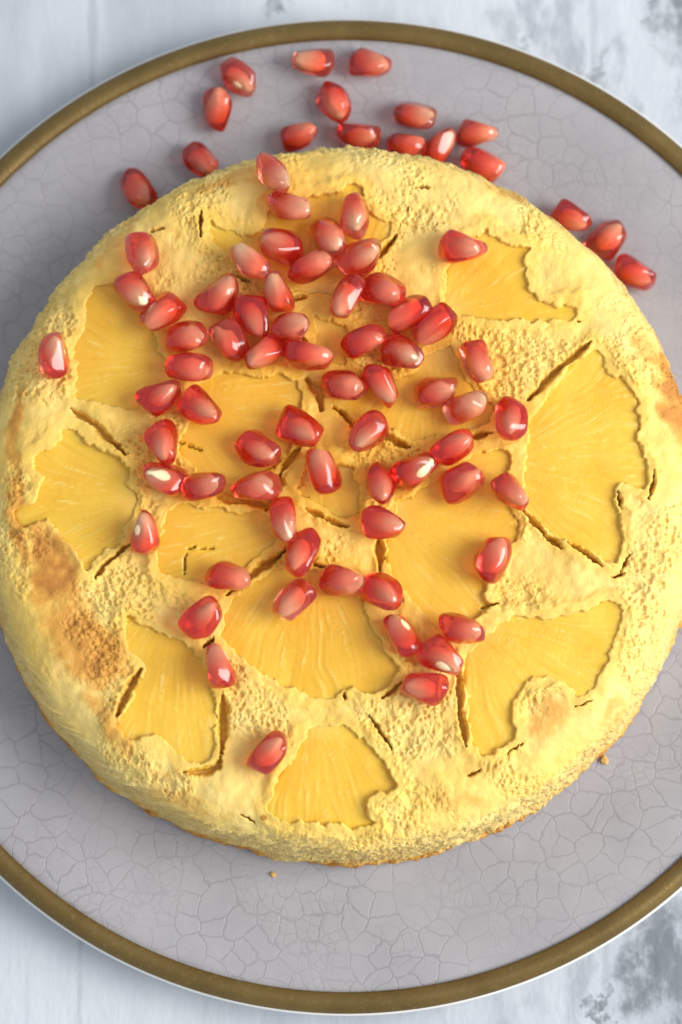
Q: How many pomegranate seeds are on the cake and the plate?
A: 82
